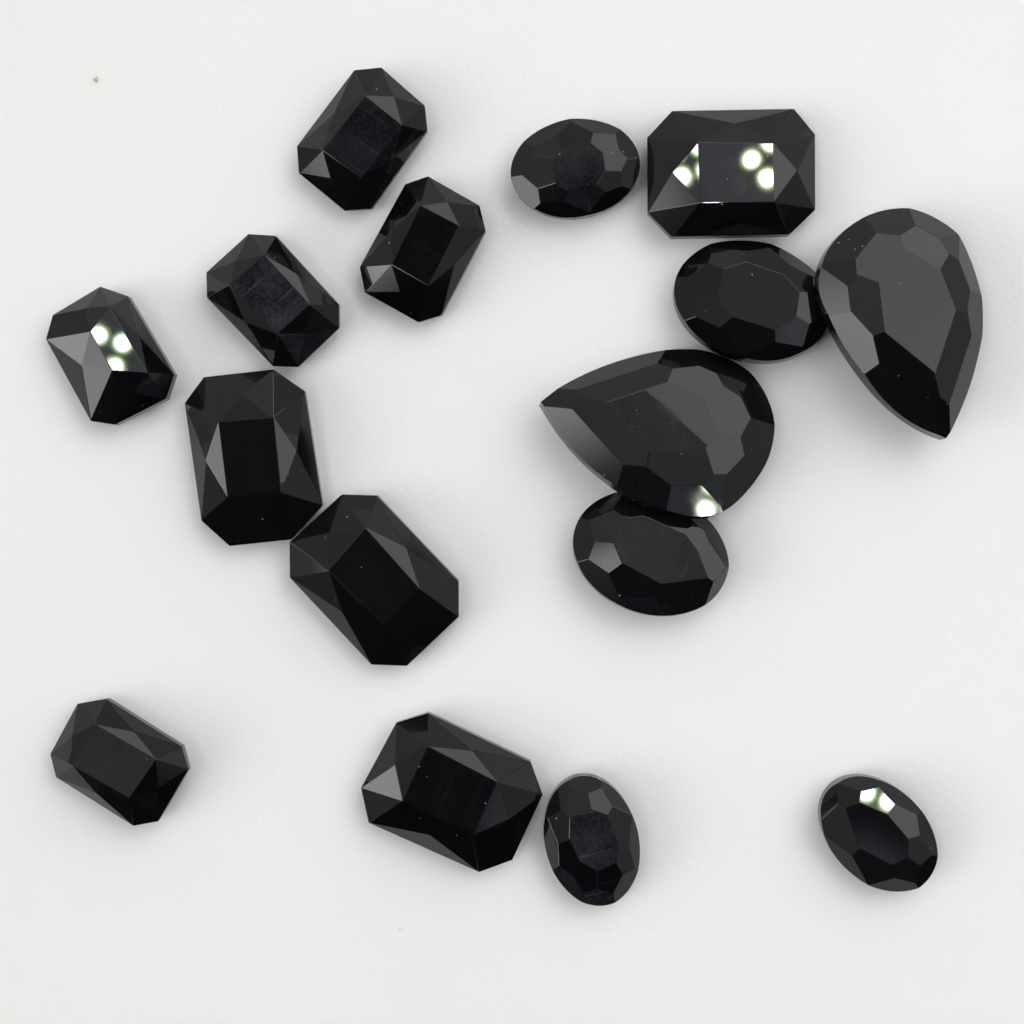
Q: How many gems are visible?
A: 16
